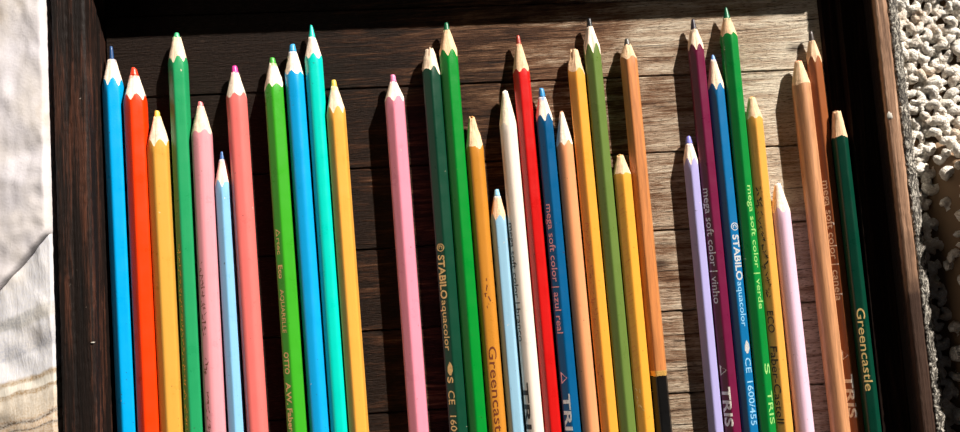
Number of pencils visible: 33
